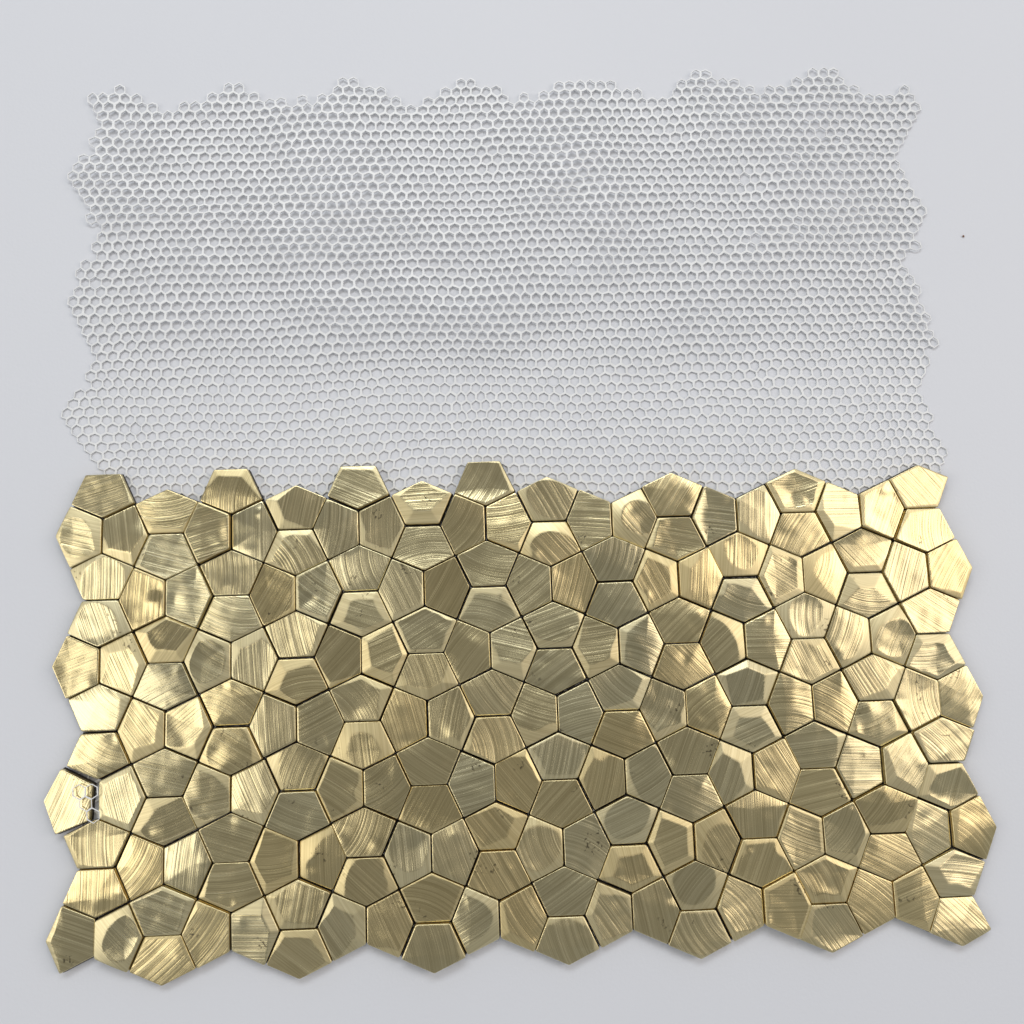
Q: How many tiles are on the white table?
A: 200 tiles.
